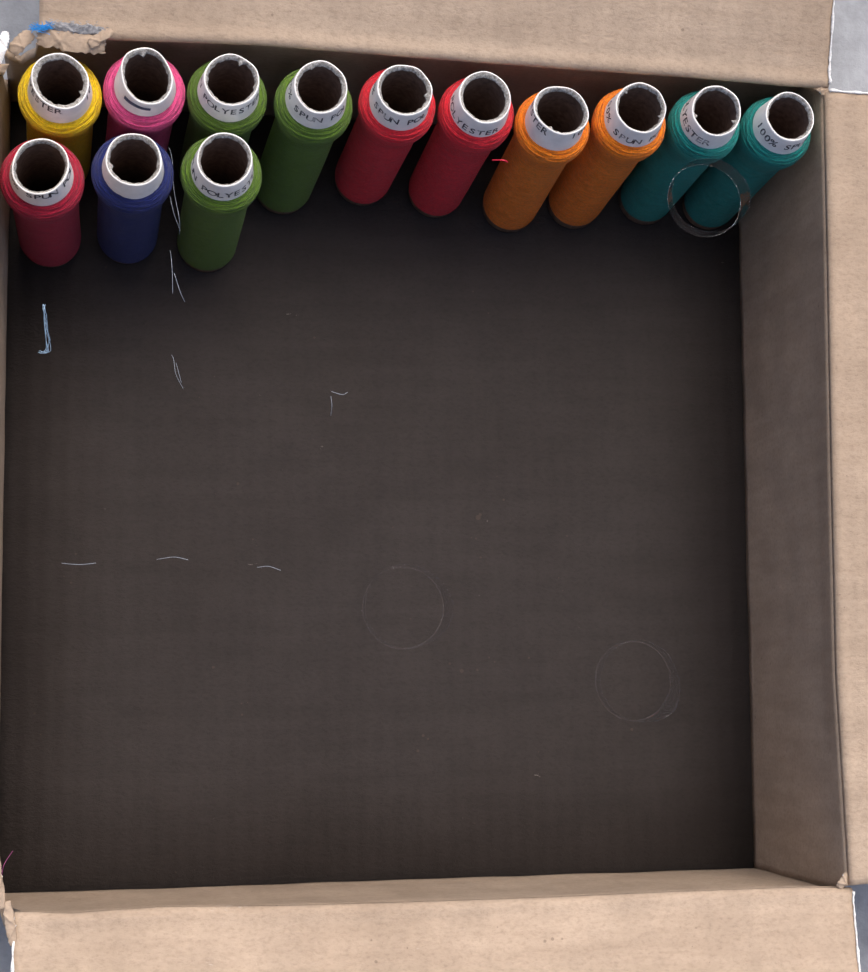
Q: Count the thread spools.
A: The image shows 13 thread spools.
